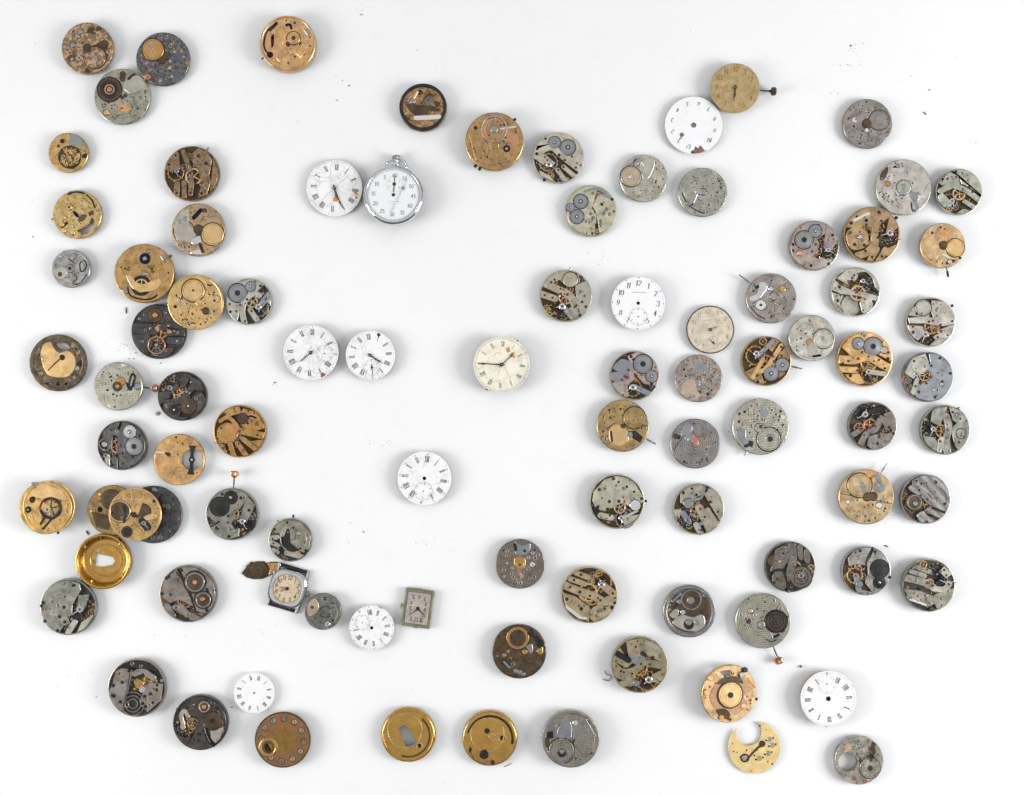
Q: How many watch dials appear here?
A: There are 13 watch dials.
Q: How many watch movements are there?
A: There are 73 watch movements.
